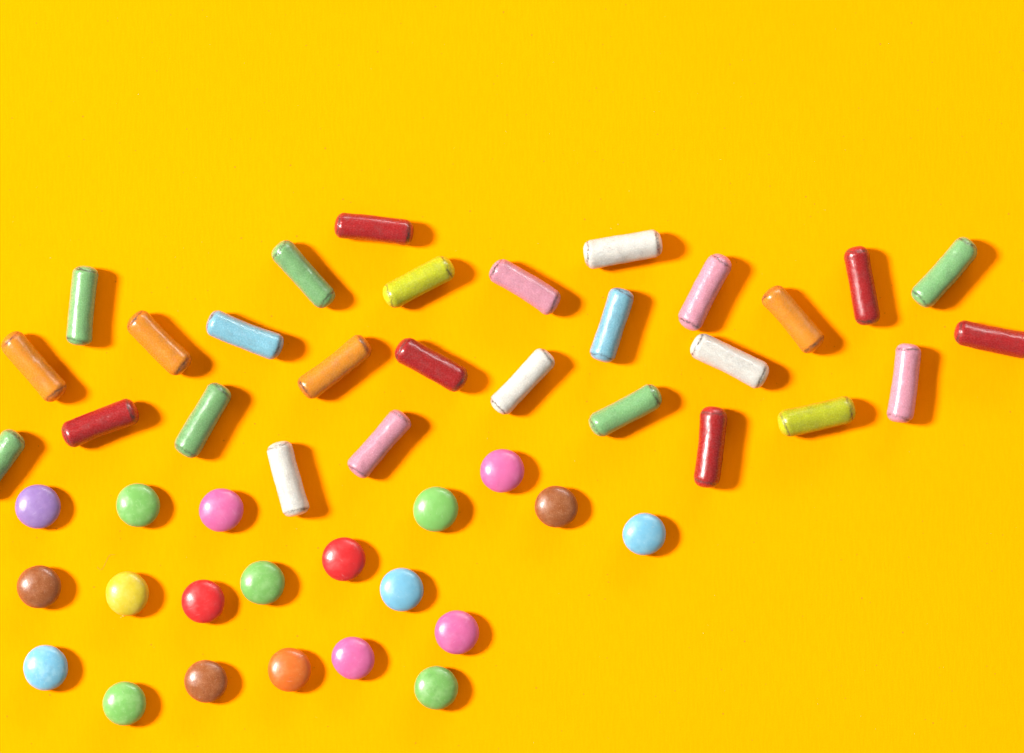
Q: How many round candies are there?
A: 20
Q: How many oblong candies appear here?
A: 28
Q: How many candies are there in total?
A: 48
